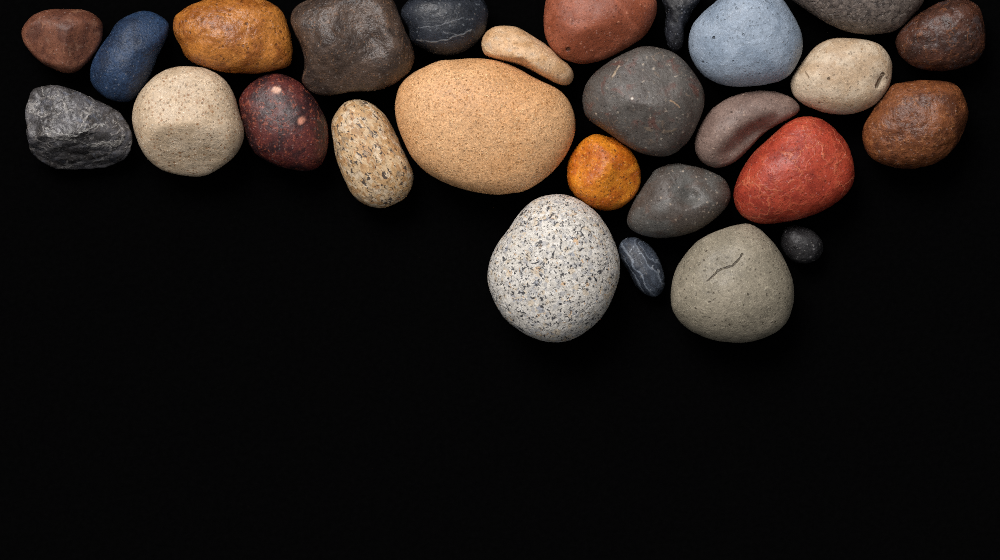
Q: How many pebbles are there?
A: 27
